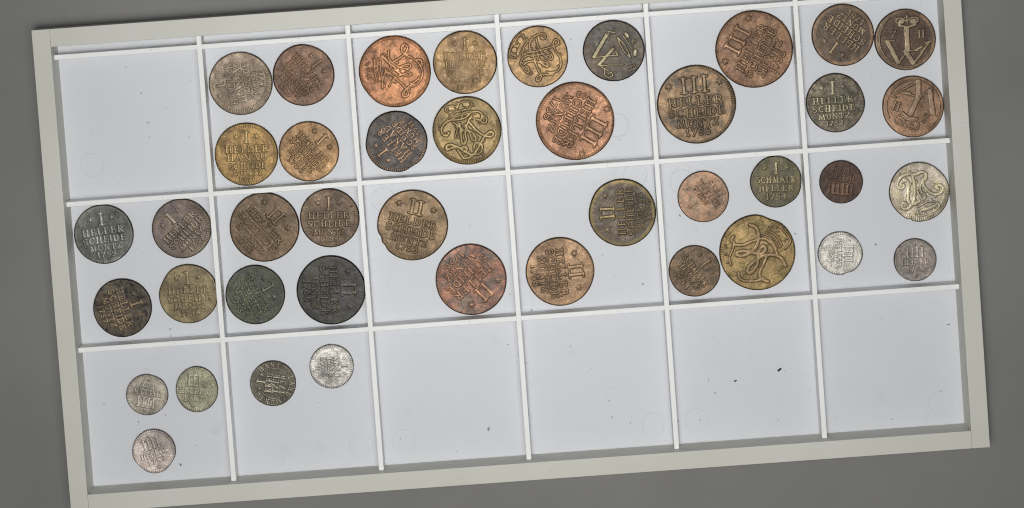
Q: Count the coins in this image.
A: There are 42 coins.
